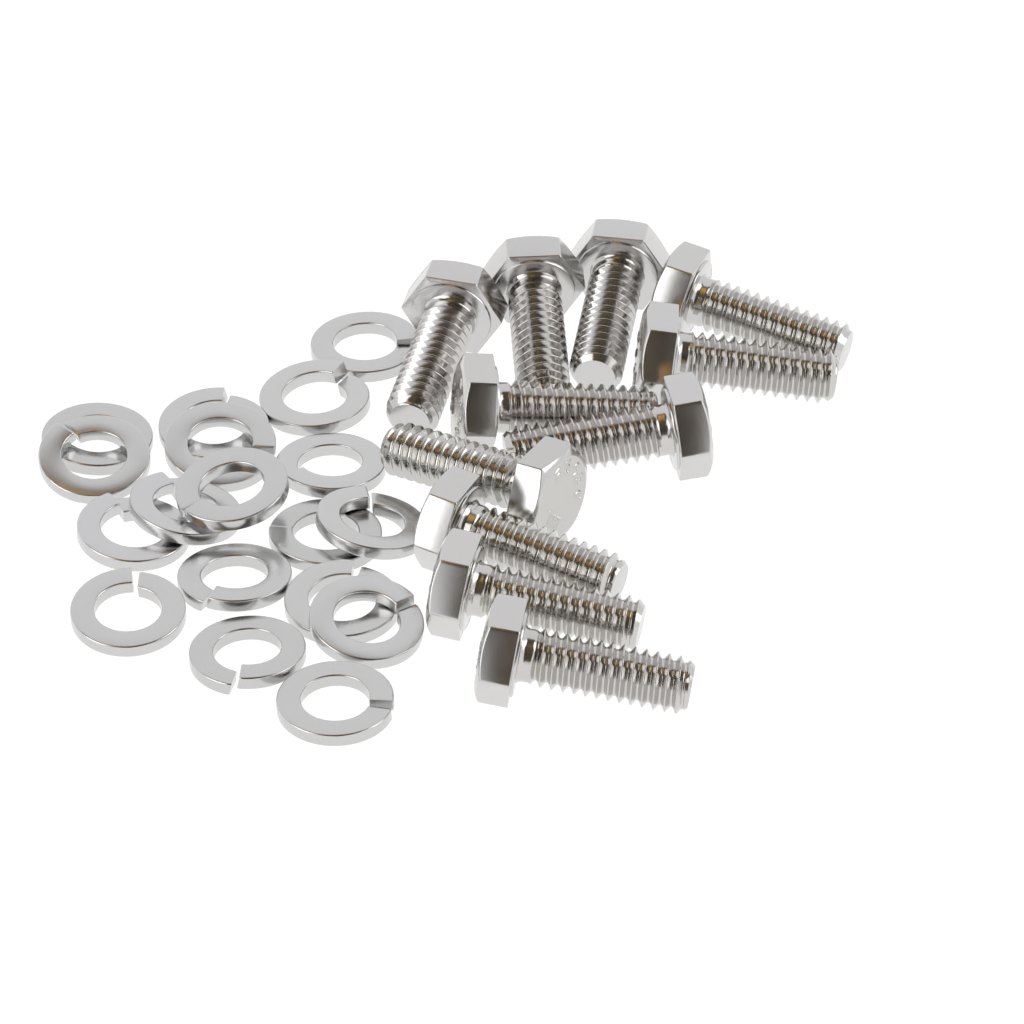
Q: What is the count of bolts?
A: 11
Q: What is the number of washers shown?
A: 18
